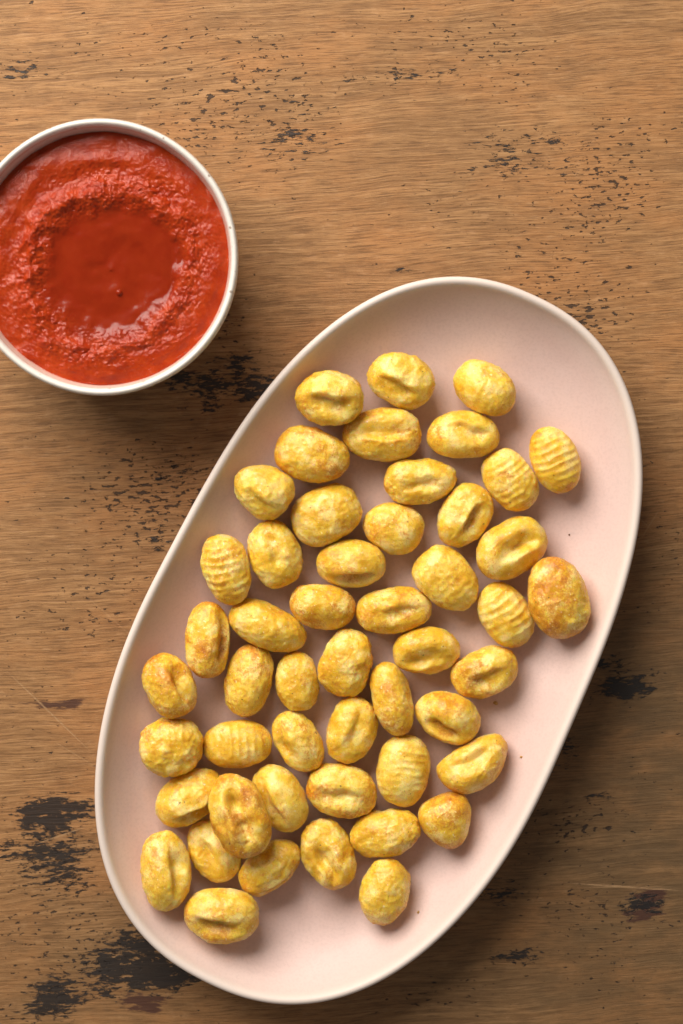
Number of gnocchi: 50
